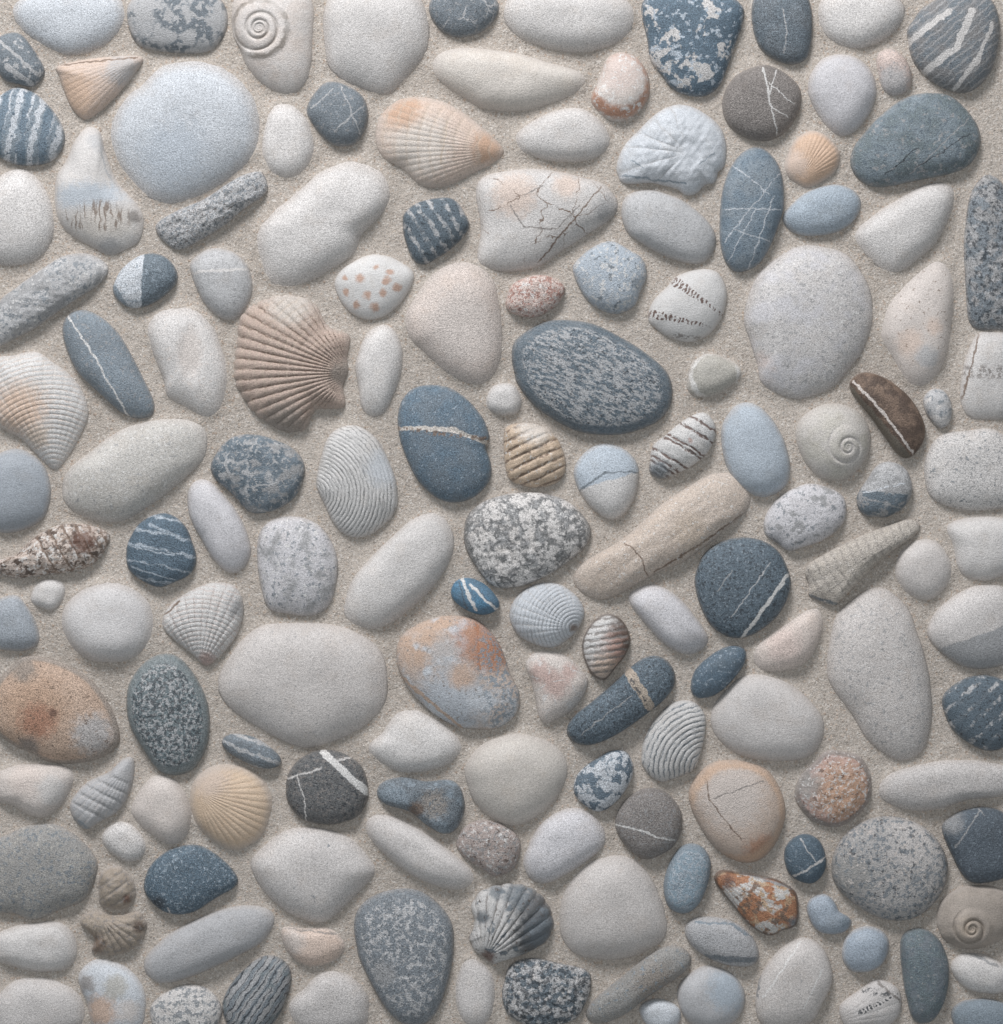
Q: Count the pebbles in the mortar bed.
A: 127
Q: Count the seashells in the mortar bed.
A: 29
